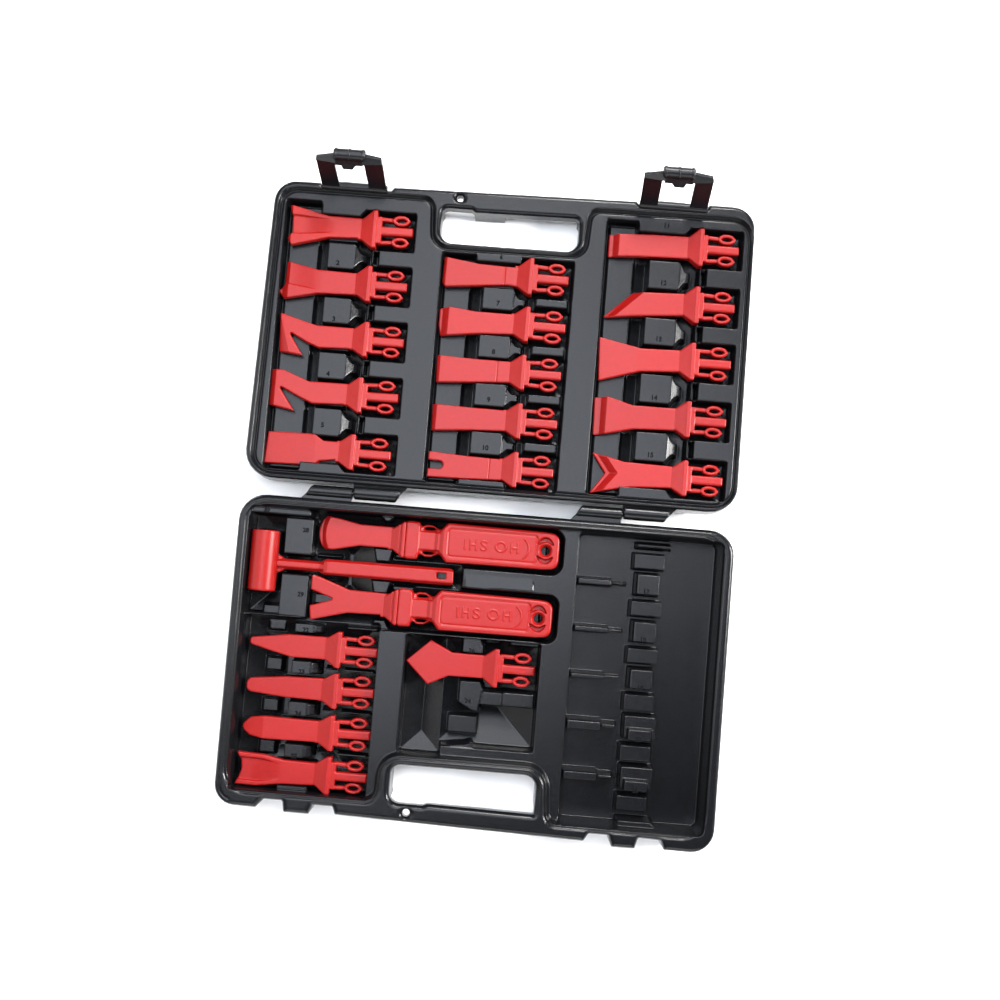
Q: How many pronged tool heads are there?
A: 20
